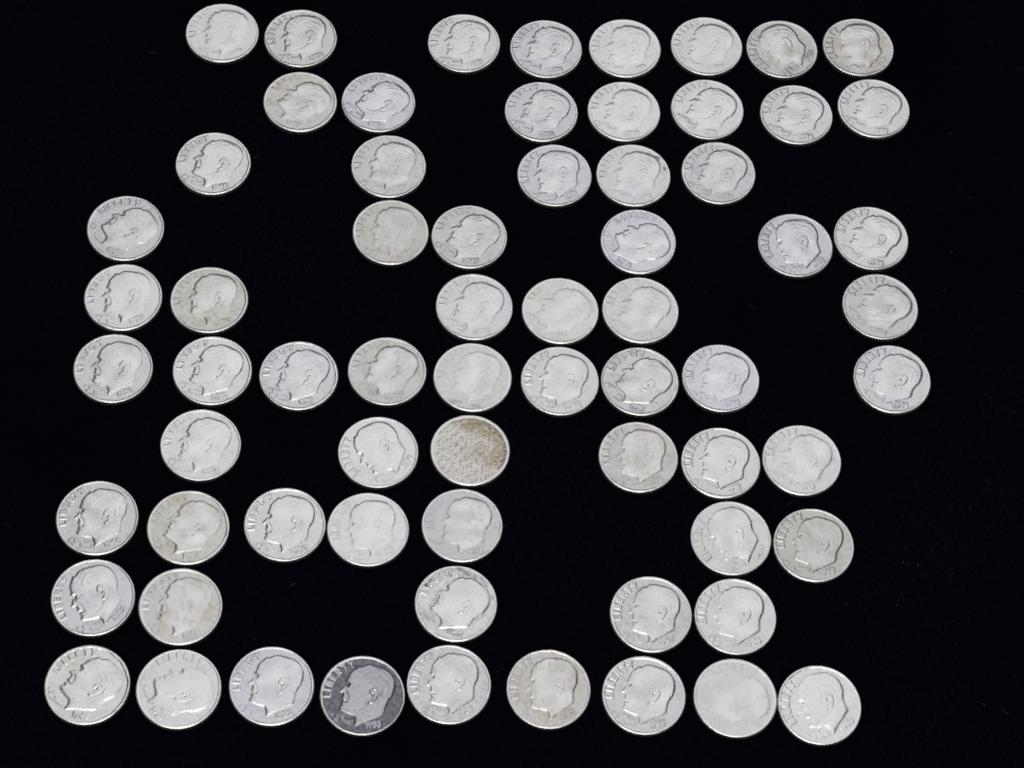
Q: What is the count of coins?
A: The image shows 68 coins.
